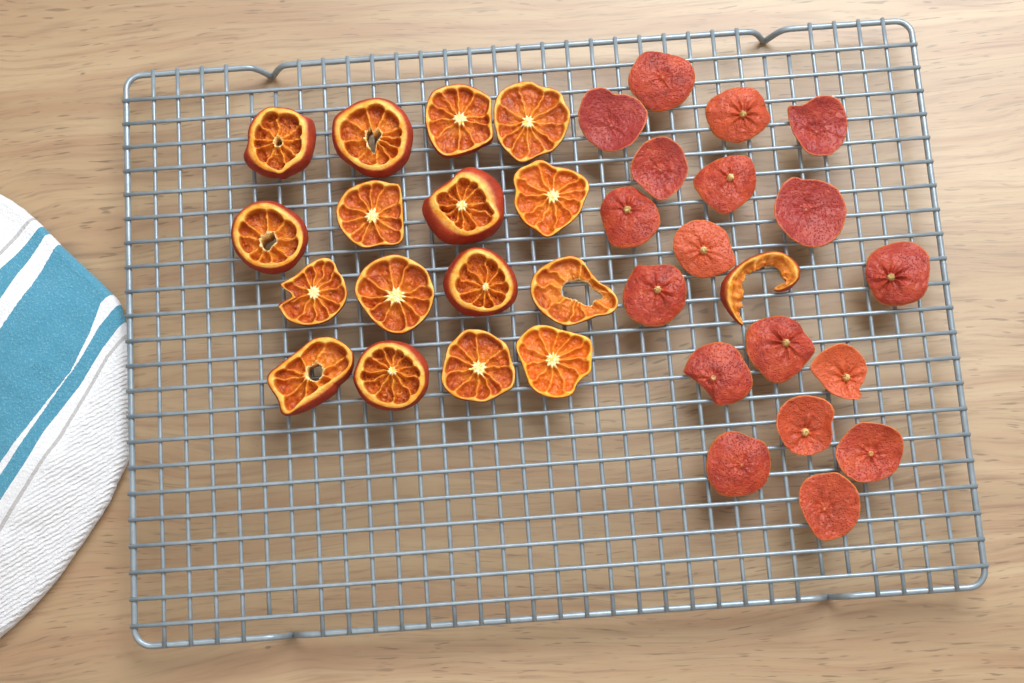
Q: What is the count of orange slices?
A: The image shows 16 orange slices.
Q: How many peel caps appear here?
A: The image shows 18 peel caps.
